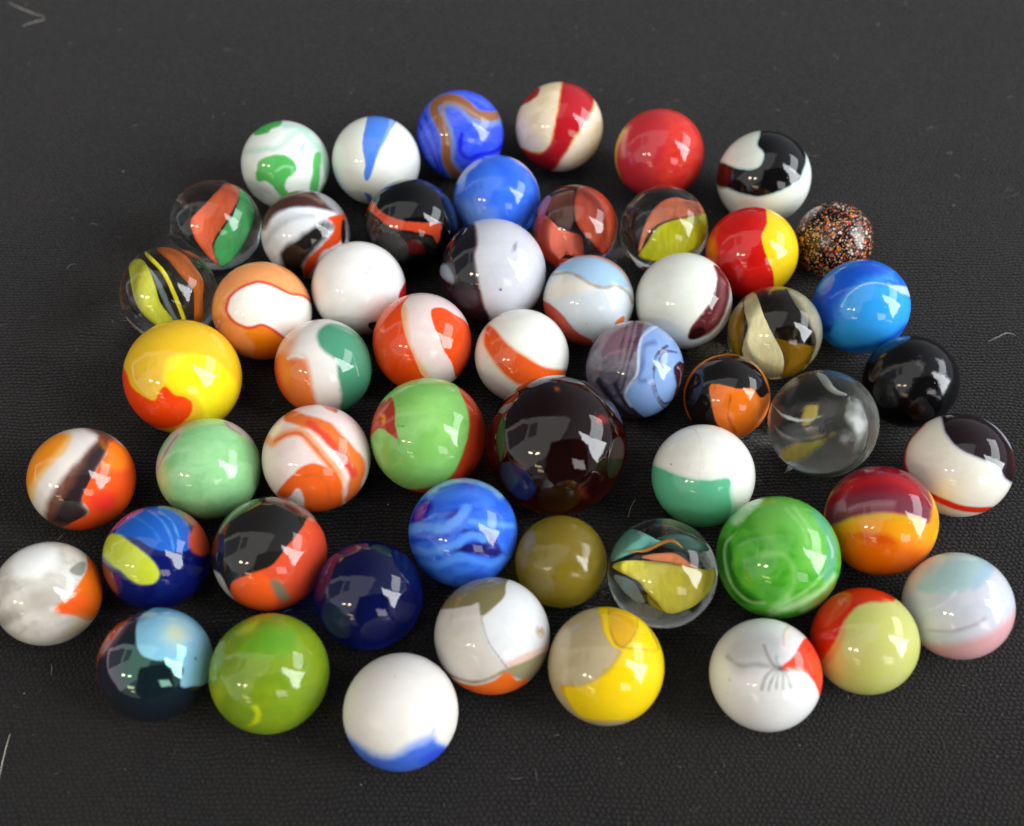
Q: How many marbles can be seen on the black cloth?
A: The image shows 54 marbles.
